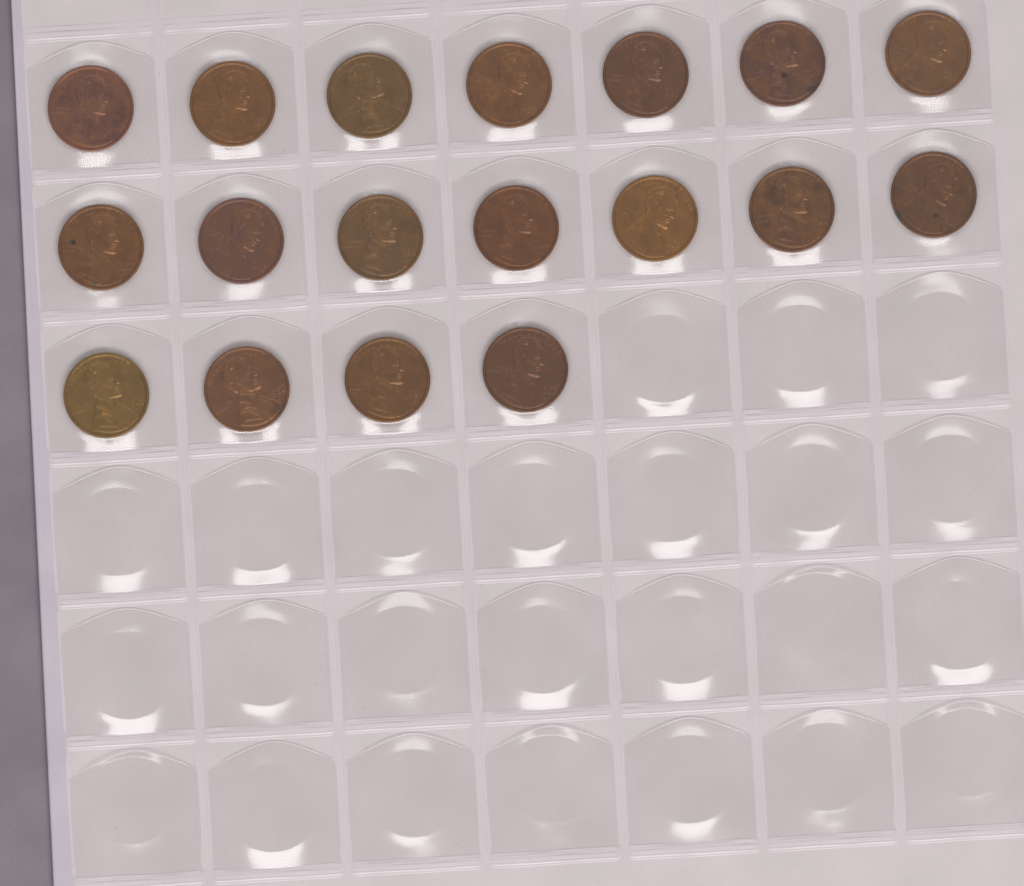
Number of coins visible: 18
